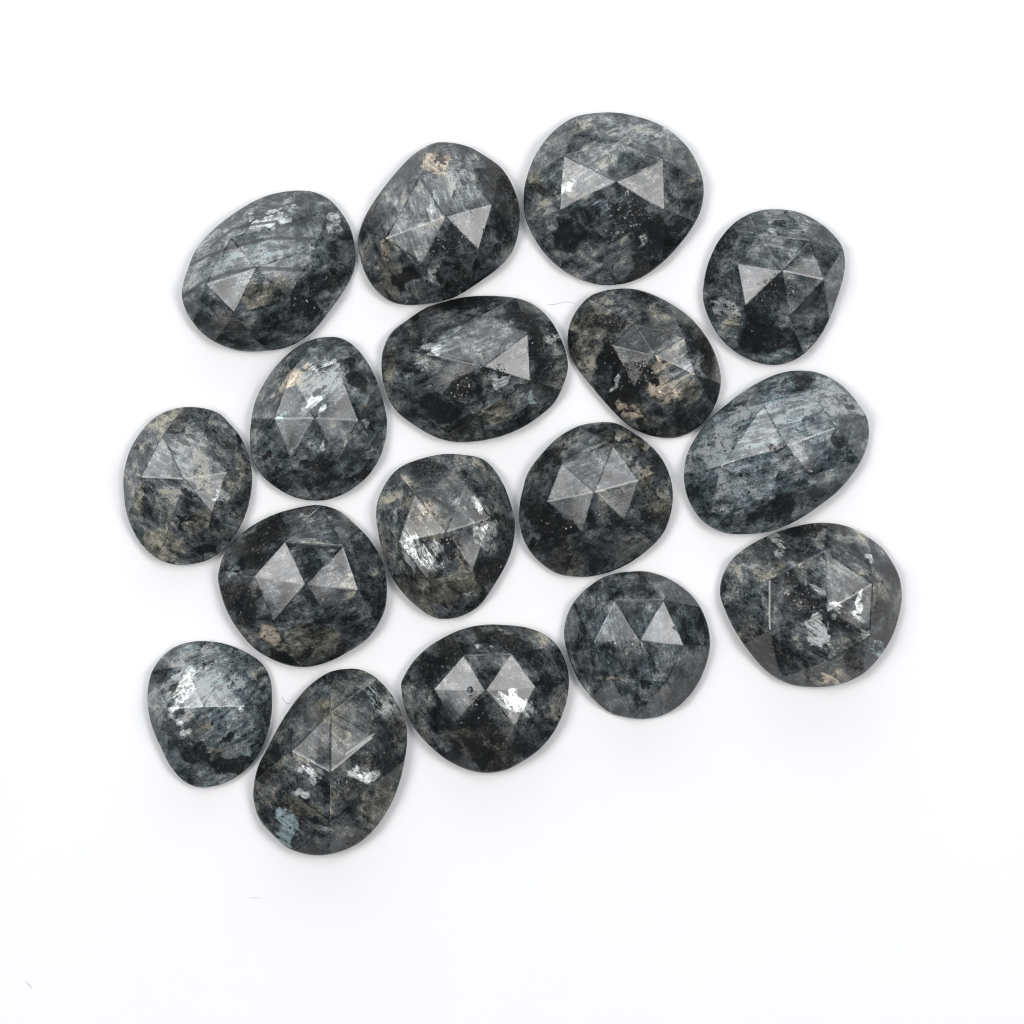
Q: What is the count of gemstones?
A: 17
